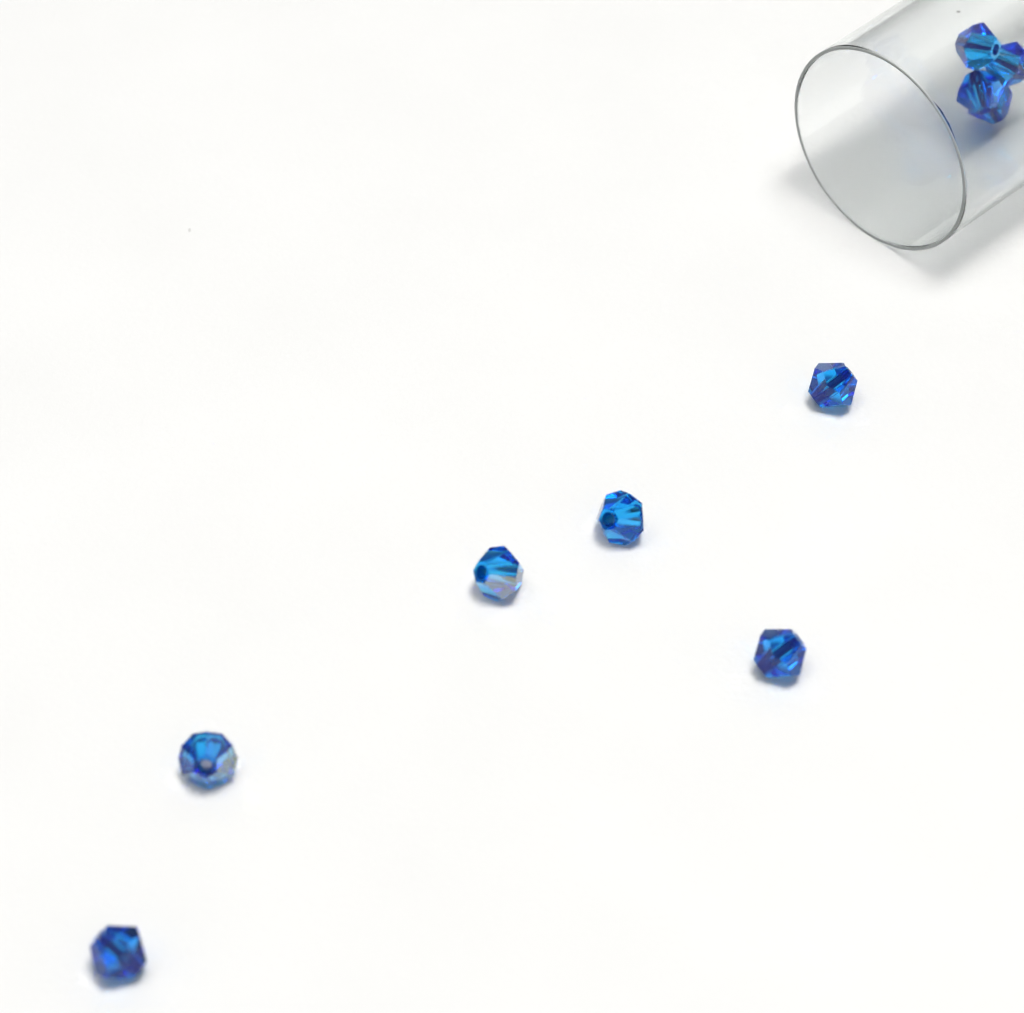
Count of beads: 10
